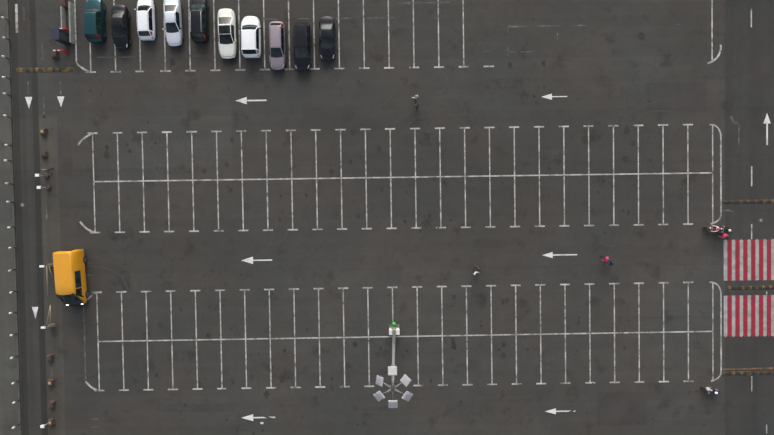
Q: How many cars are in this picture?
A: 10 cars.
